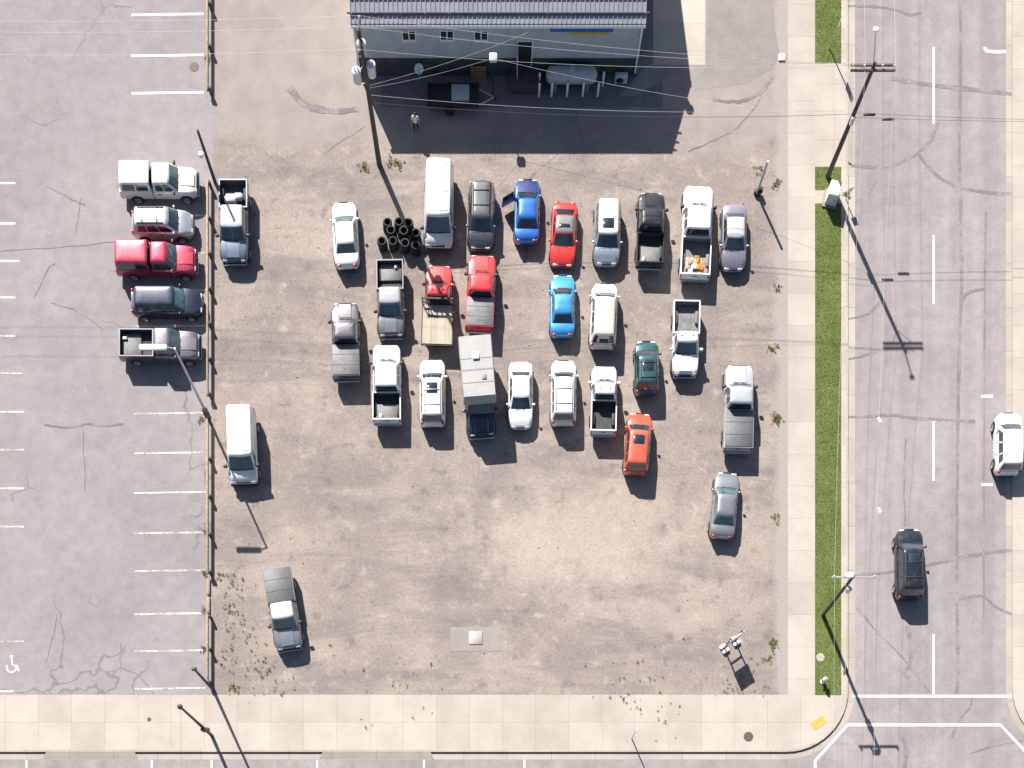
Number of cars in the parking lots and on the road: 18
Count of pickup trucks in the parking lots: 16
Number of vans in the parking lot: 2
